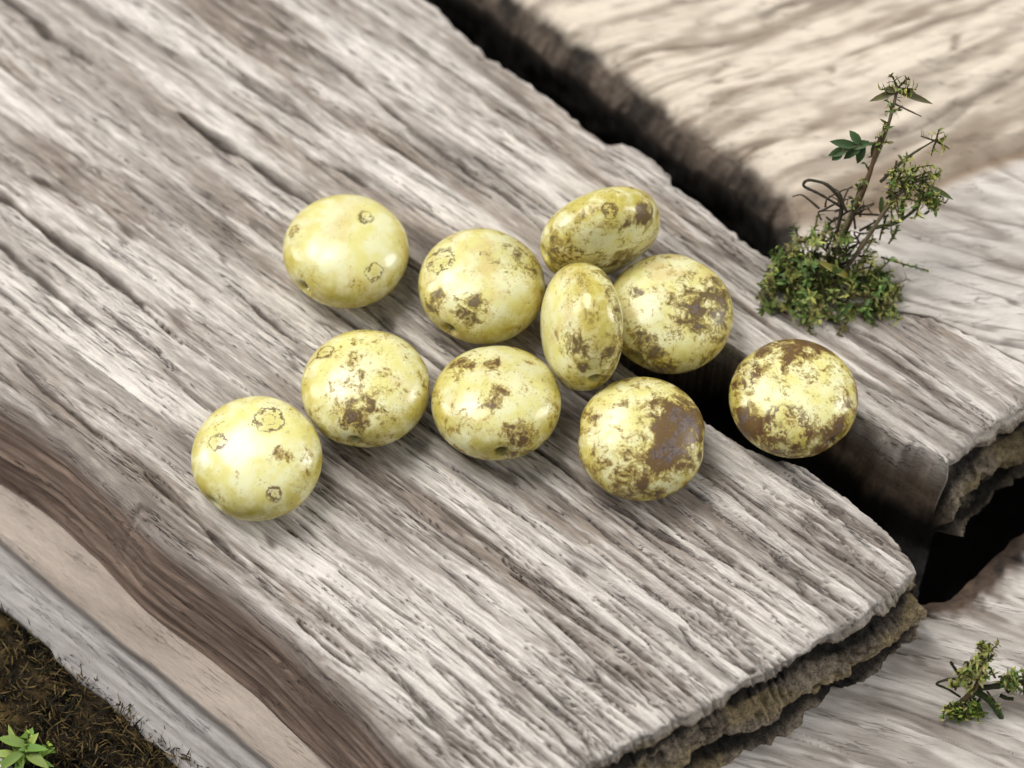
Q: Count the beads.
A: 10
